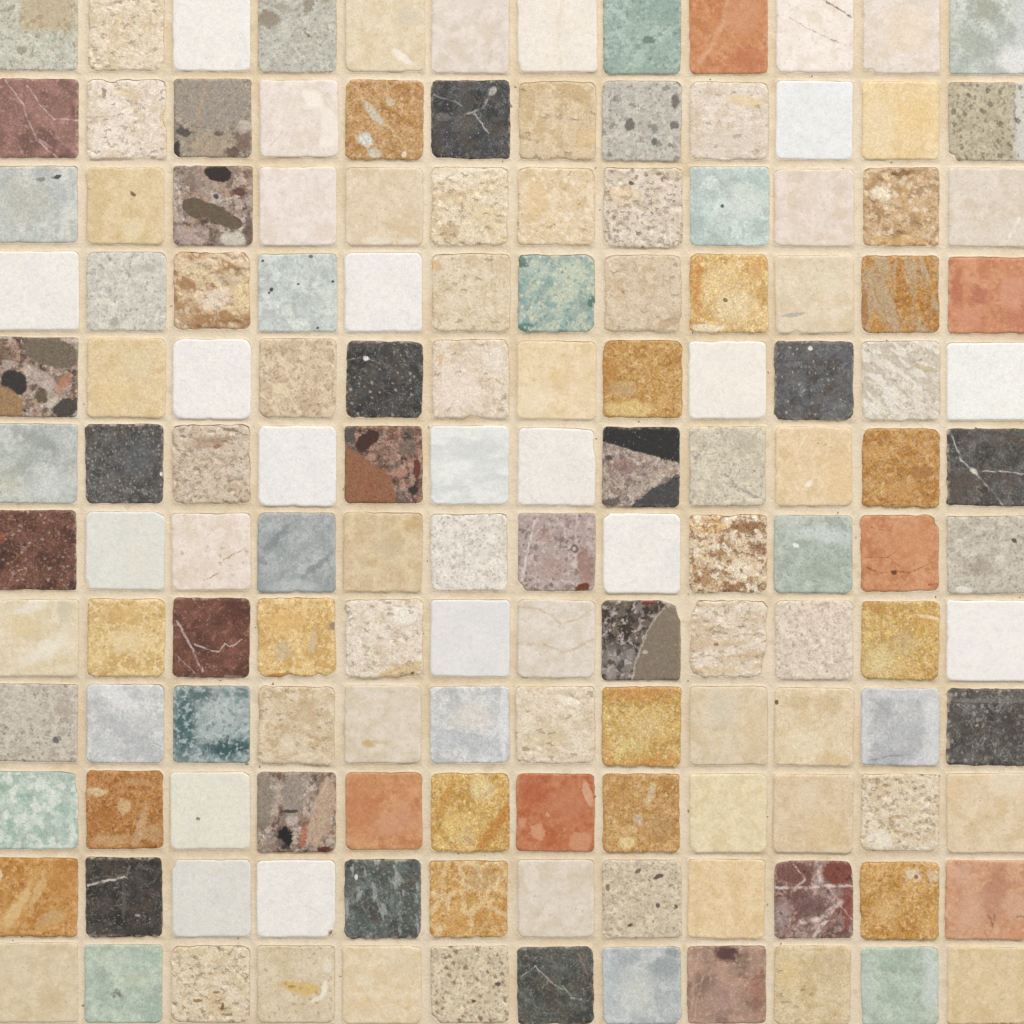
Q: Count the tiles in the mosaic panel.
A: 144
